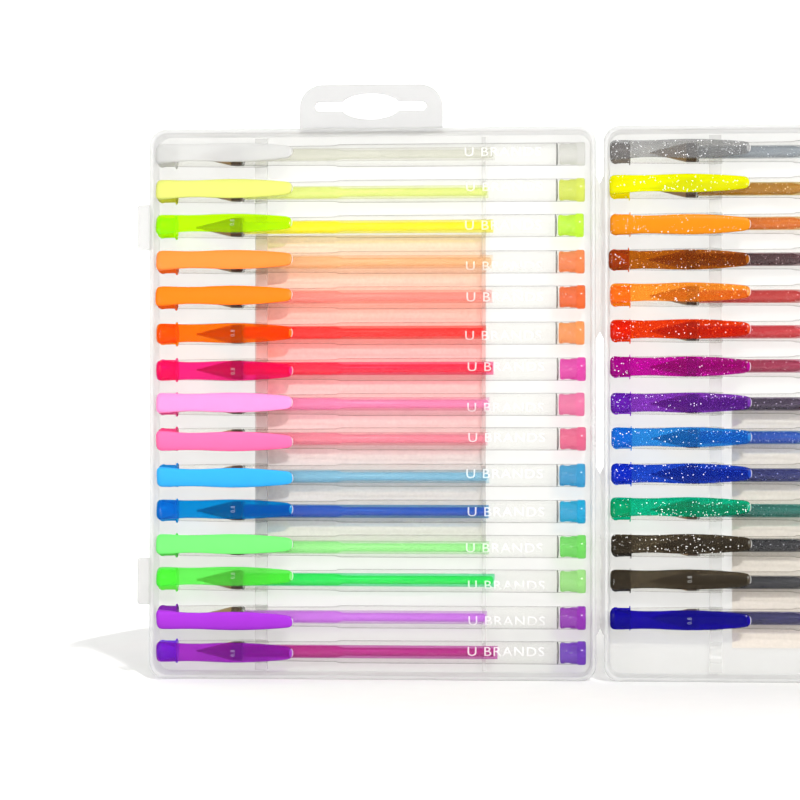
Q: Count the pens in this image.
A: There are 29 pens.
